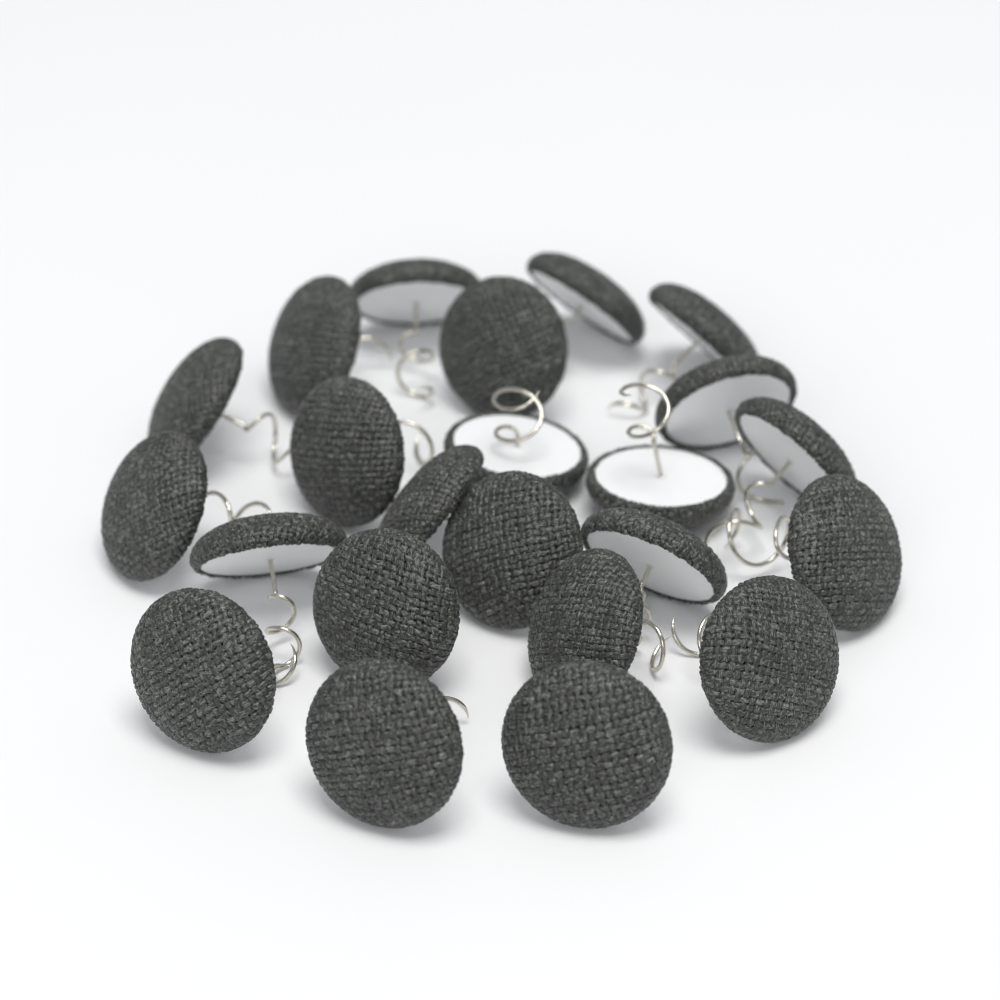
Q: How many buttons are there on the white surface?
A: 23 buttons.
